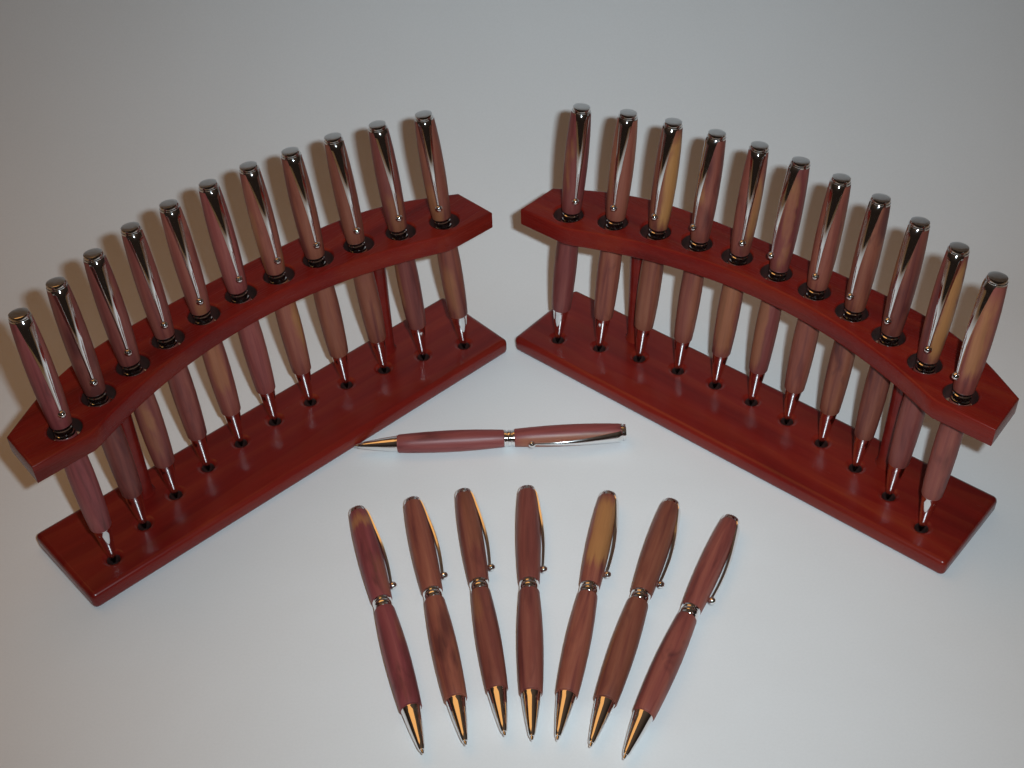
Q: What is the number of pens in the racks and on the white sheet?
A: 30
